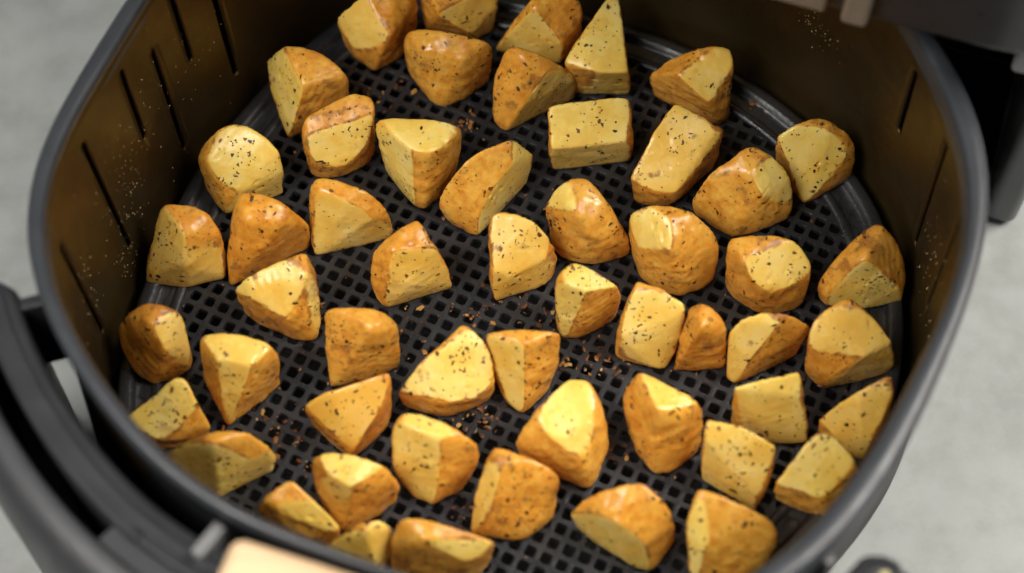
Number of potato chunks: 53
